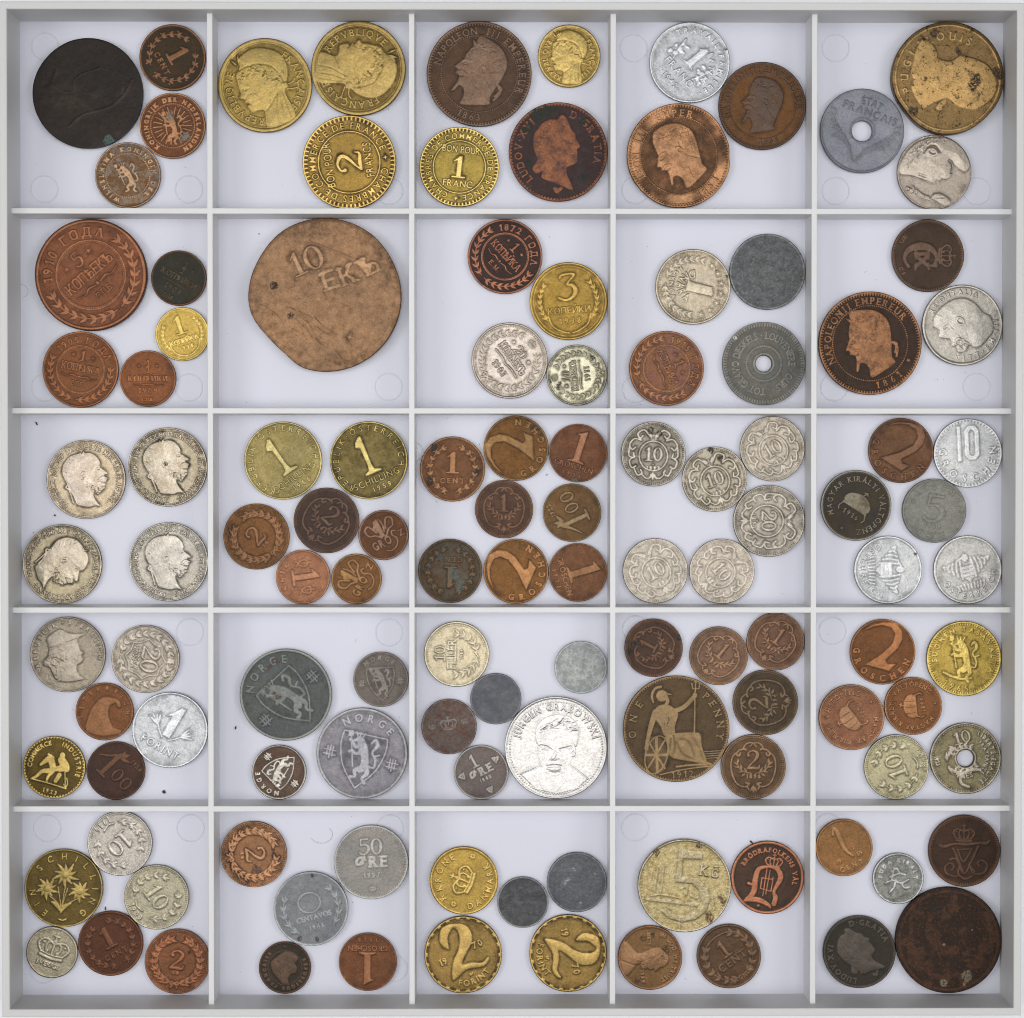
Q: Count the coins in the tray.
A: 118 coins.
